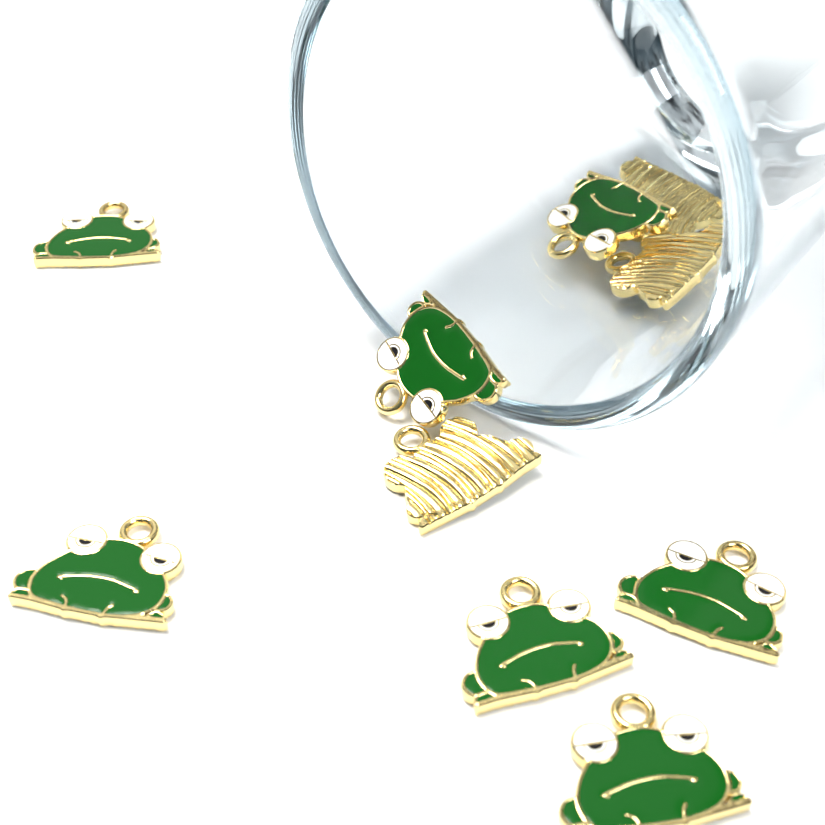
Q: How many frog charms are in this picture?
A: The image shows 10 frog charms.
